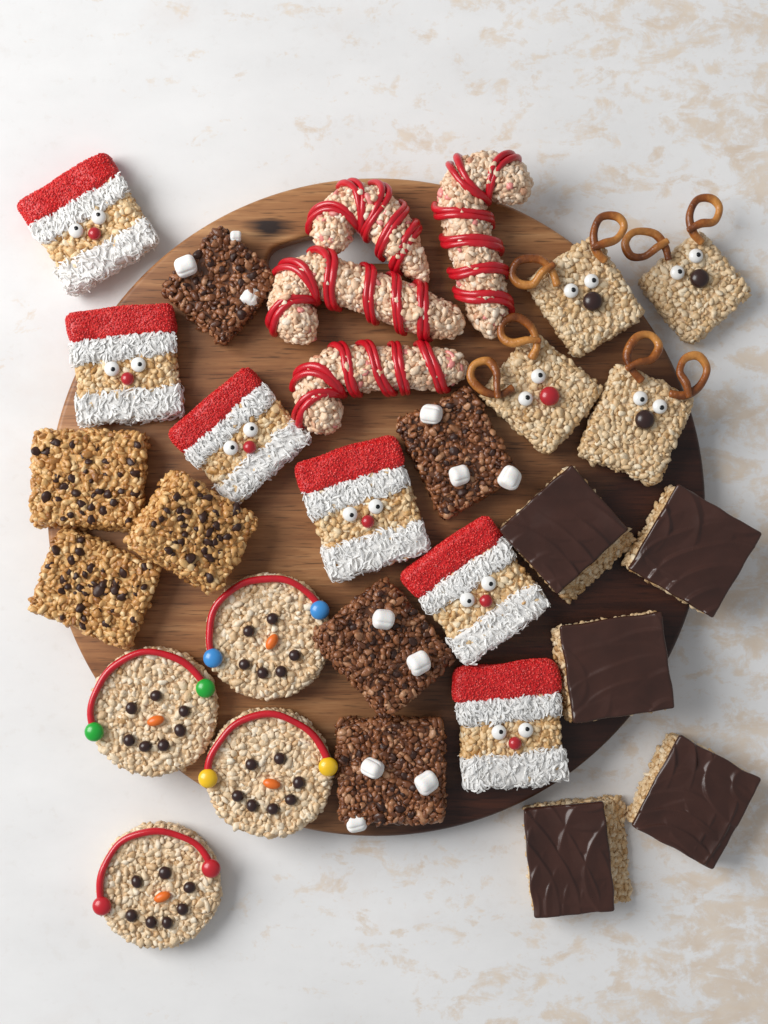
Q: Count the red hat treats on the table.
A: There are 6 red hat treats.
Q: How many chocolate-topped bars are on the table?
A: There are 5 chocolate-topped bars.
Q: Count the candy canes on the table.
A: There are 4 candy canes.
